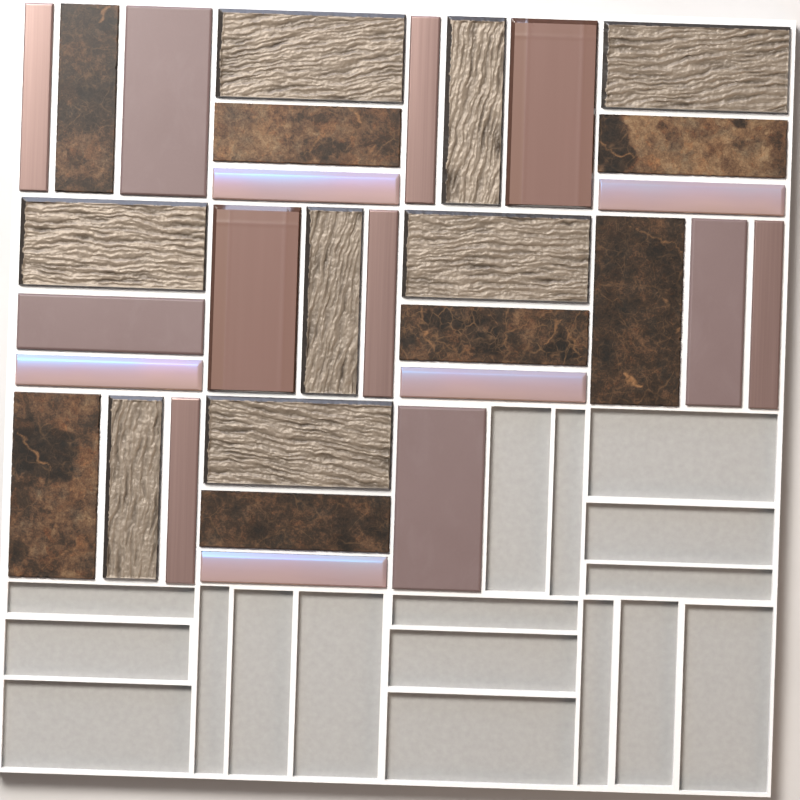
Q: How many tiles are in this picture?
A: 31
